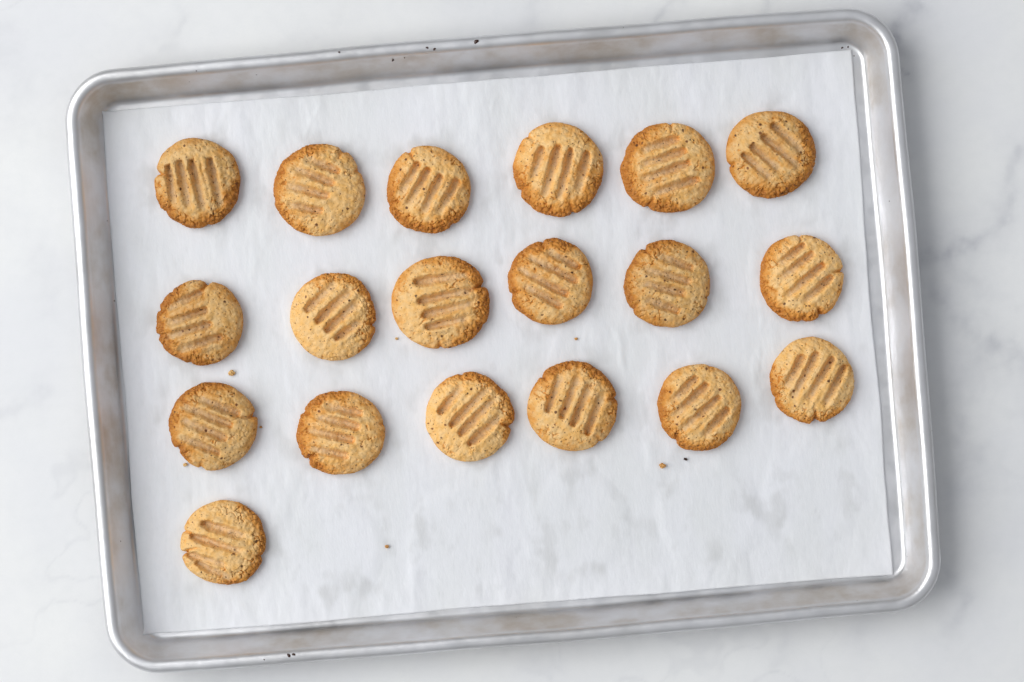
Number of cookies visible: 19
